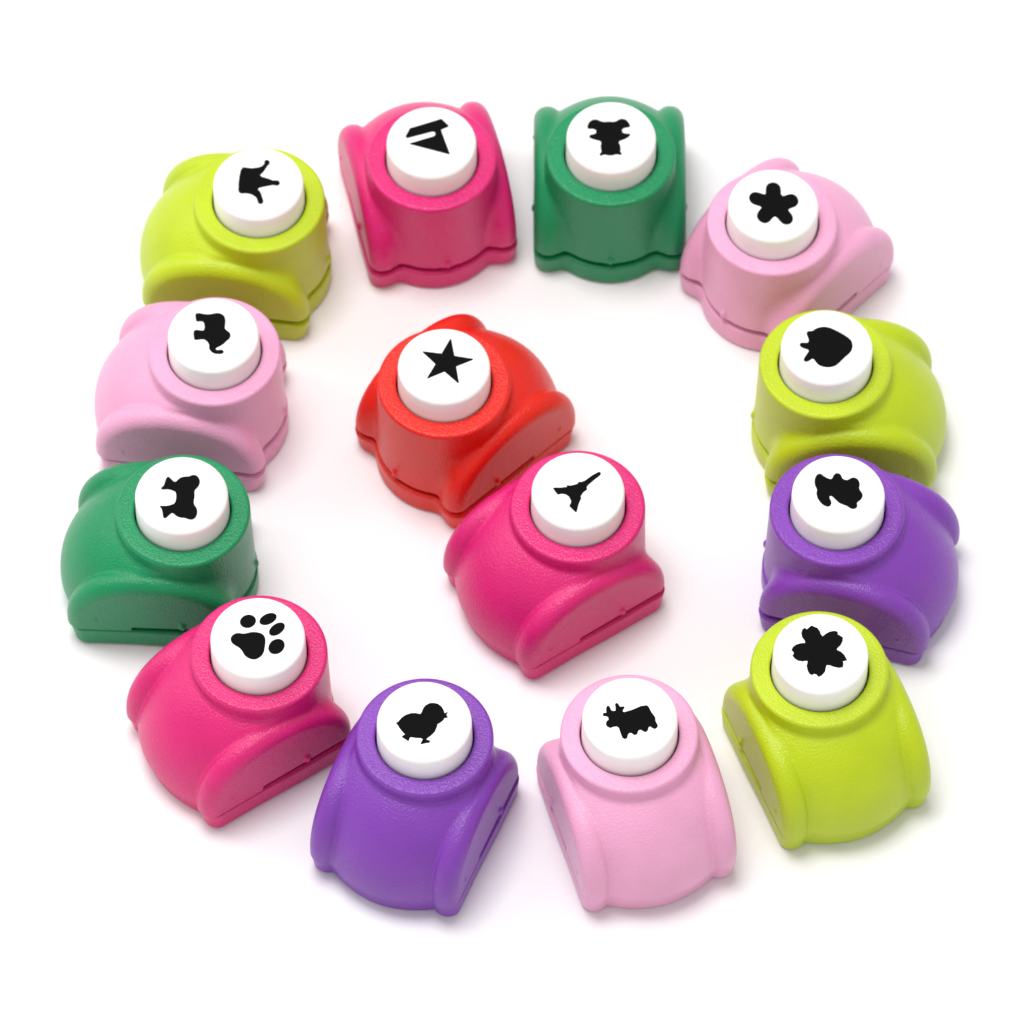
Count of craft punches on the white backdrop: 14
